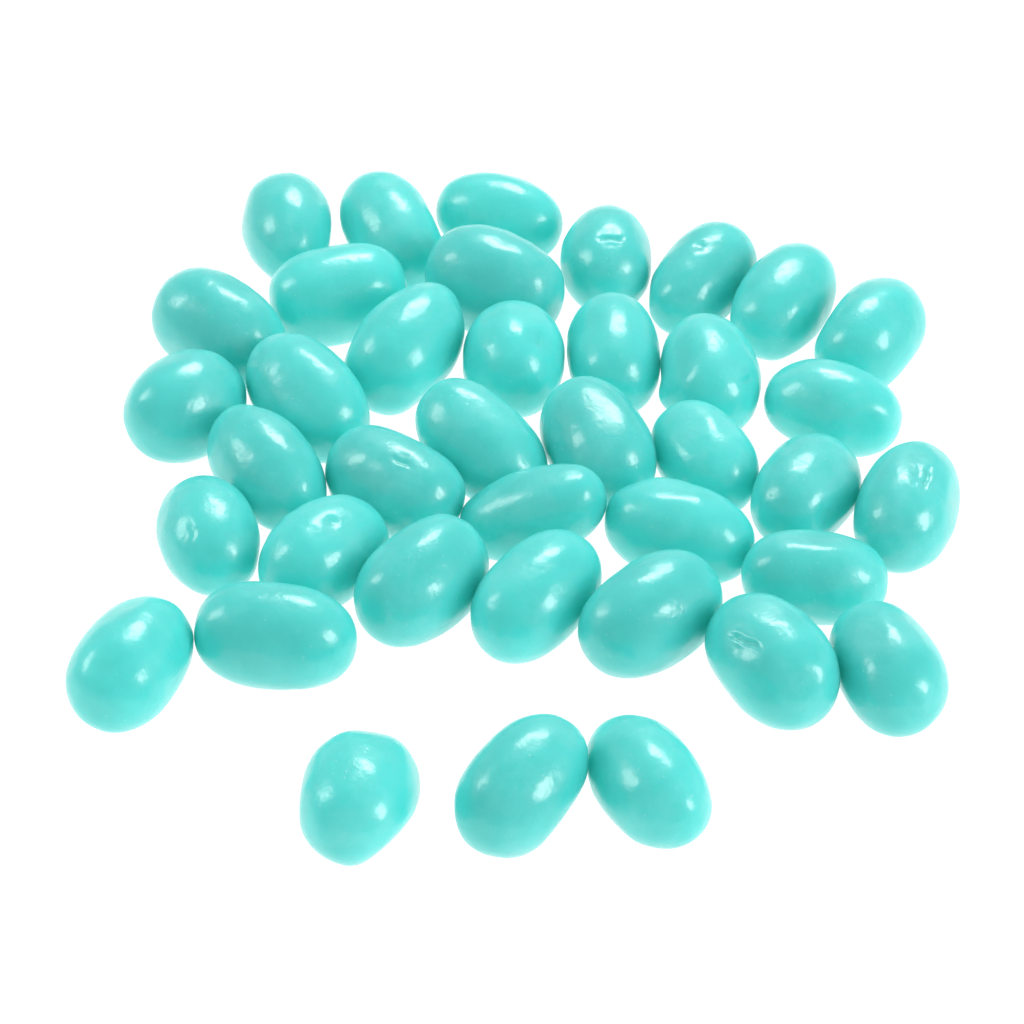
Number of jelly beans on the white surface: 39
